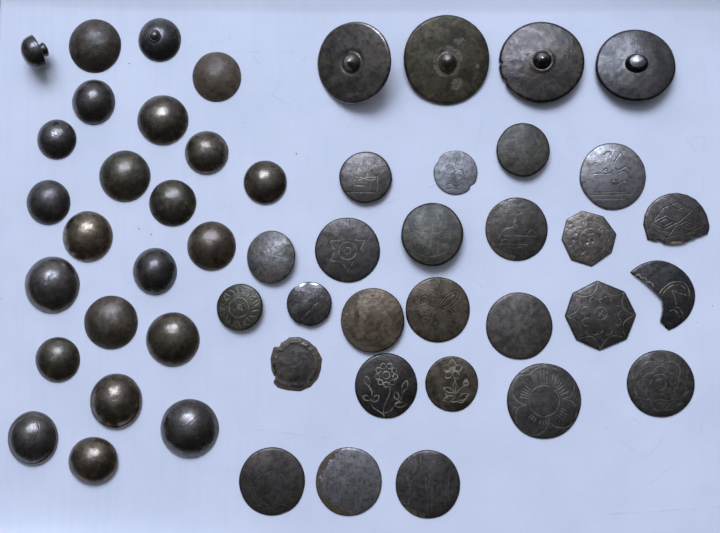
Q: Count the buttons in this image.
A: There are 52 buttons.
